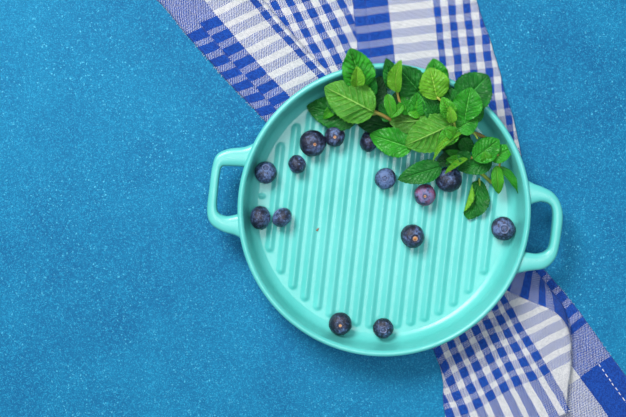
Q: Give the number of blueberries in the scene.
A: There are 14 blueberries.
